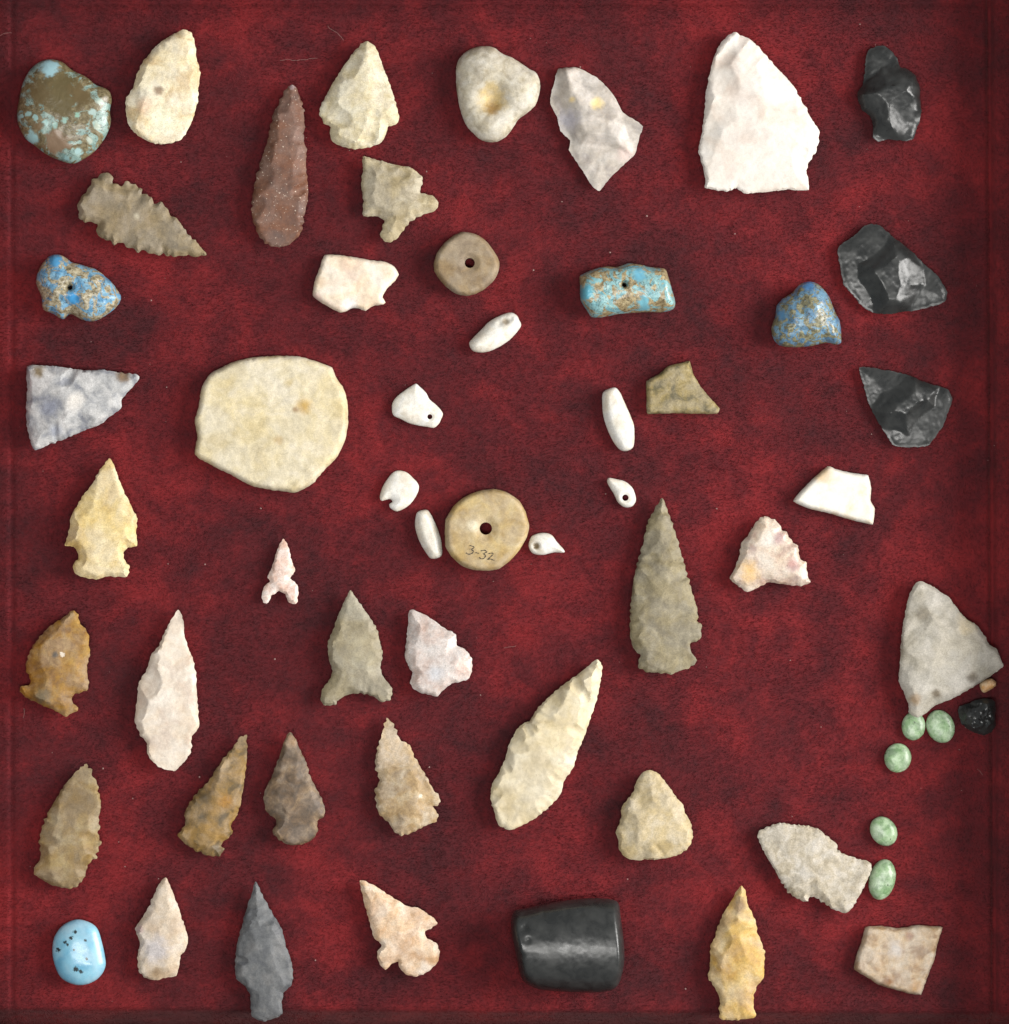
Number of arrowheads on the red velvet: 27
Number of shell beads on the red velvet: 7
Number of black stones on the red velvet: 5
